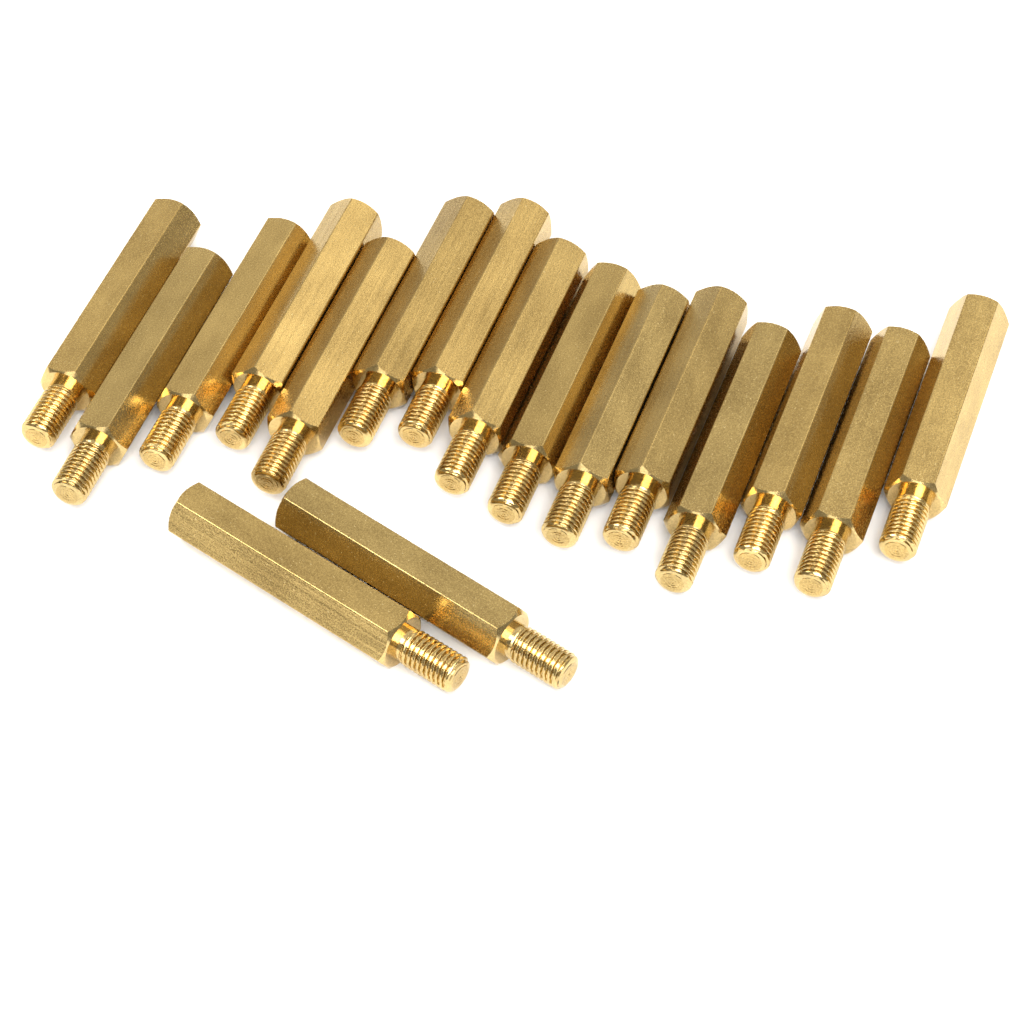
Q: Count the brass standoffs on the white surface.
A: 17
